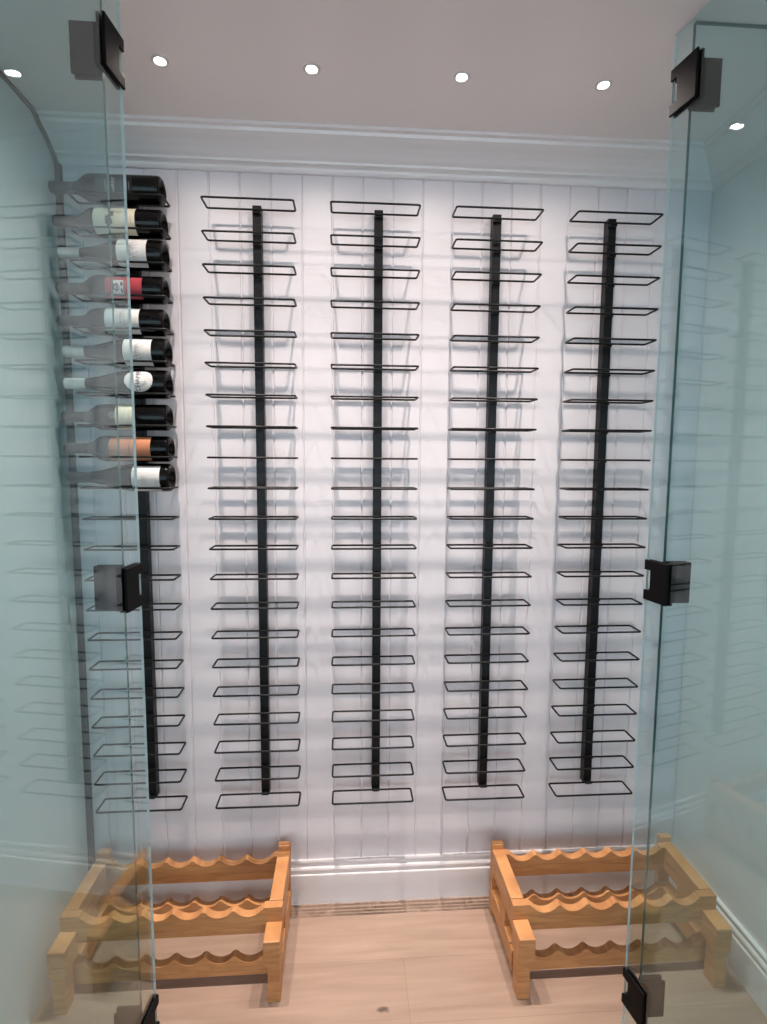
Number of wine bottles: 10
